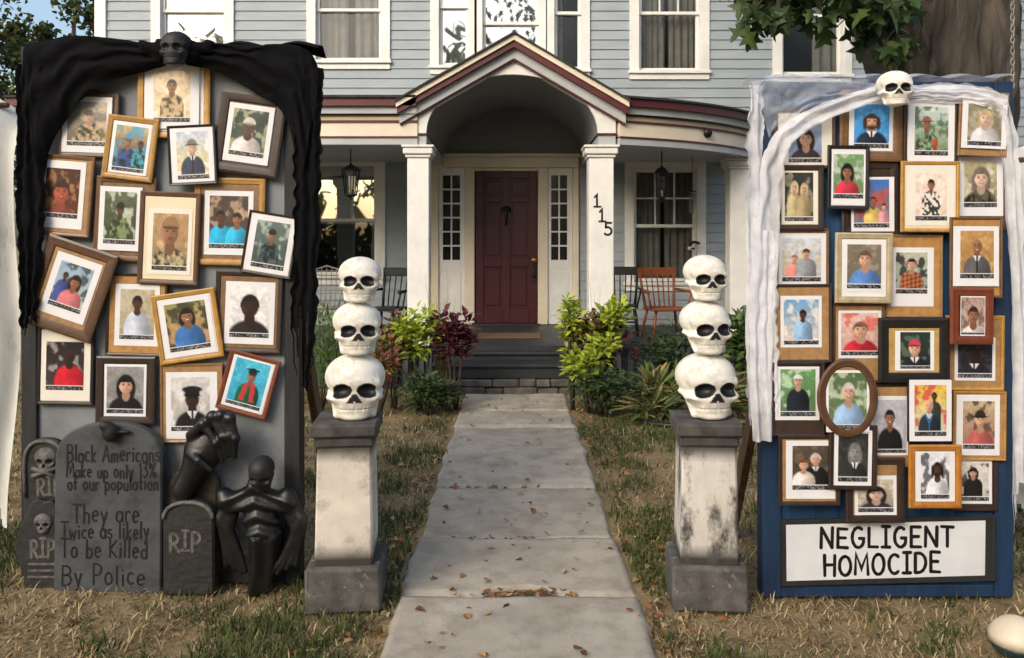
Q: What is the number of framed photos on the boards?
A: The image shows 46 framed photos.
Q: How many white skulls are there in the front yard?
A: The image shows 7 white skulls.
